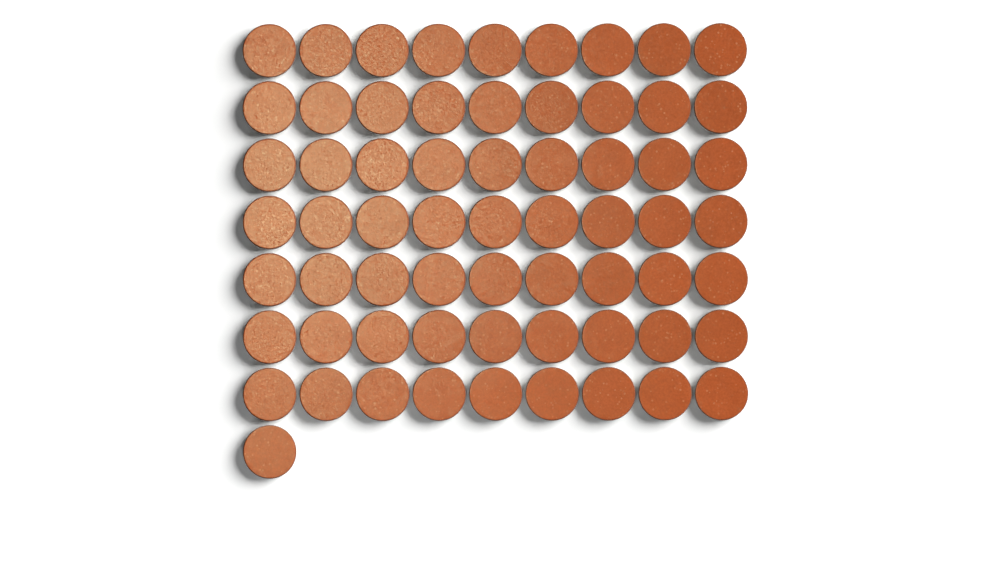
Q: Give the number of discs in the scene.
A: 64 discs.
